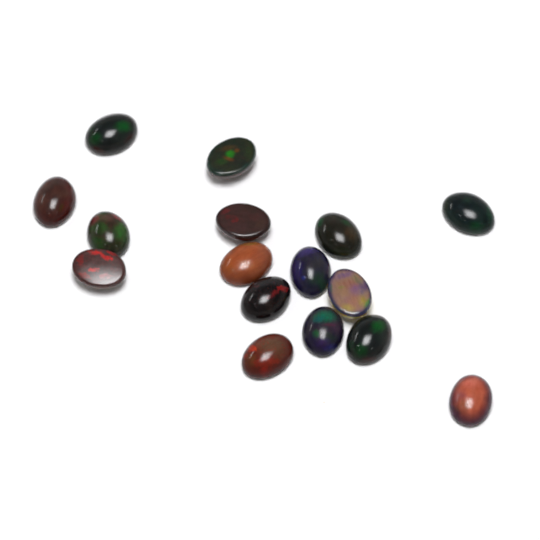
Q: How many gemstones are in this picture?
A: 16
